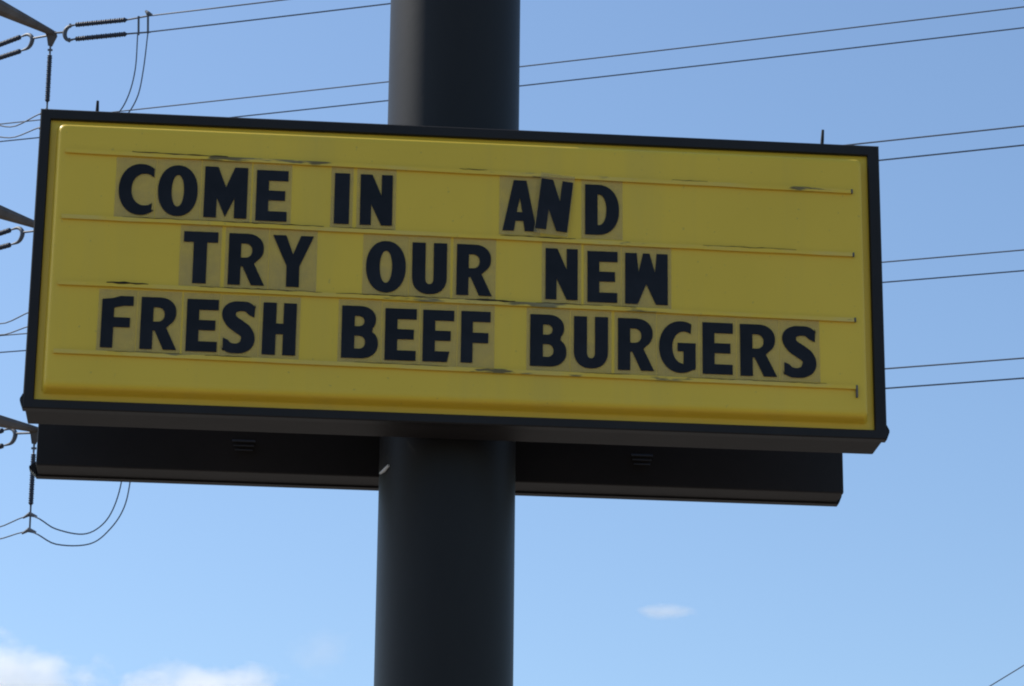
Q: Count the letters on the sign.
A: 34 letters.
